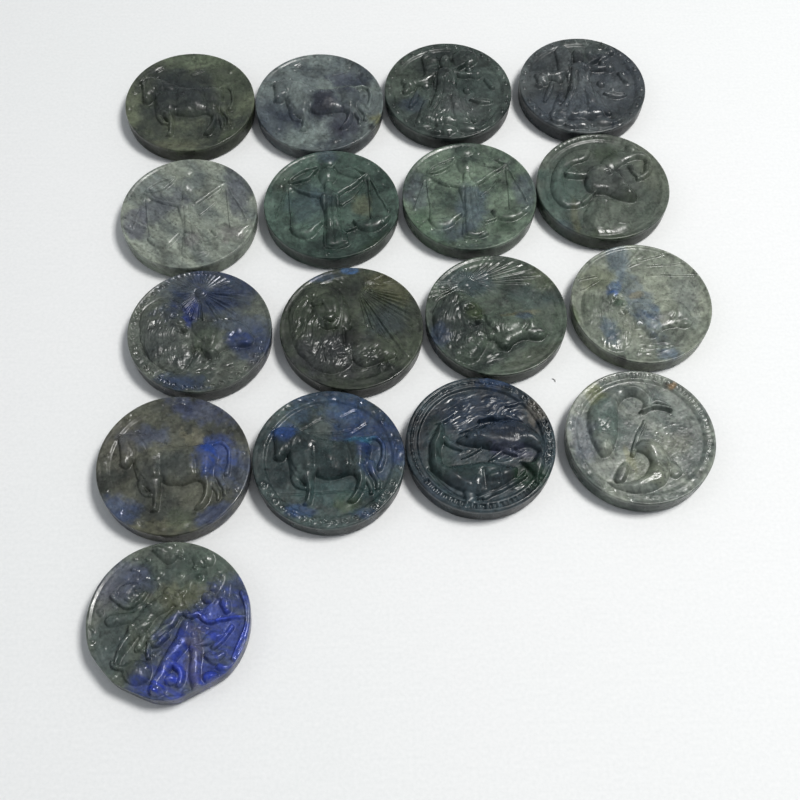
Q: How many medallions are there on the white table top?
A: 17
